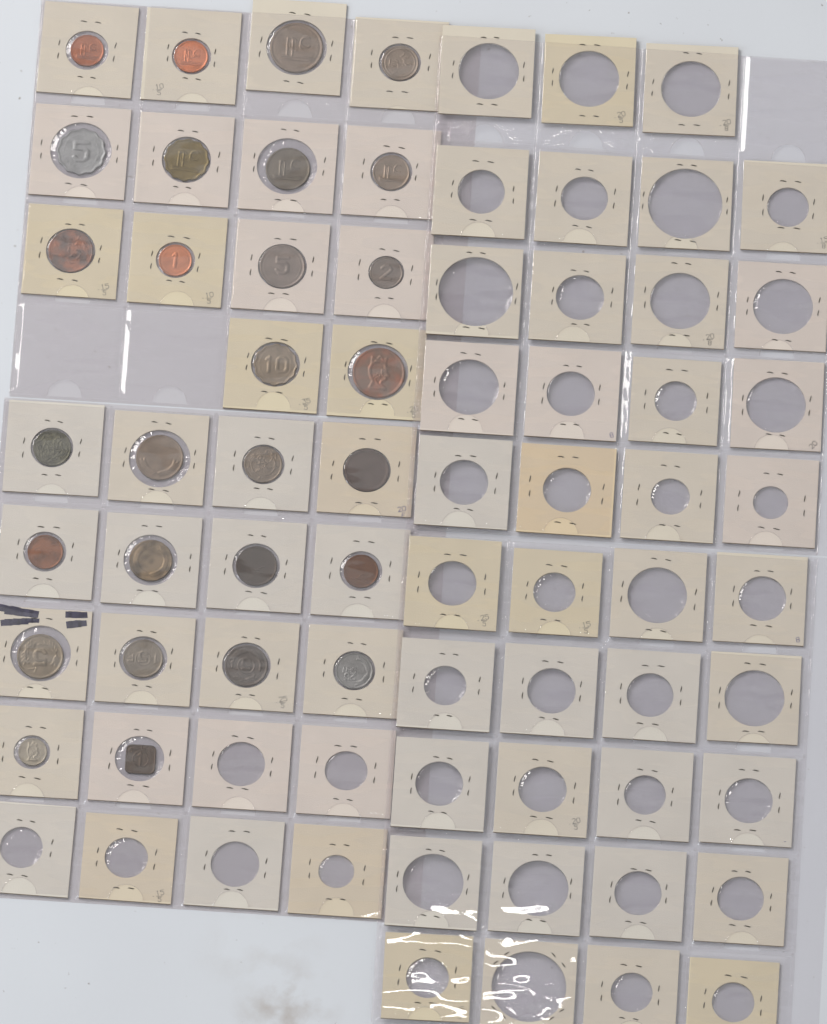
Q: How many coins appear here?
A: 28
